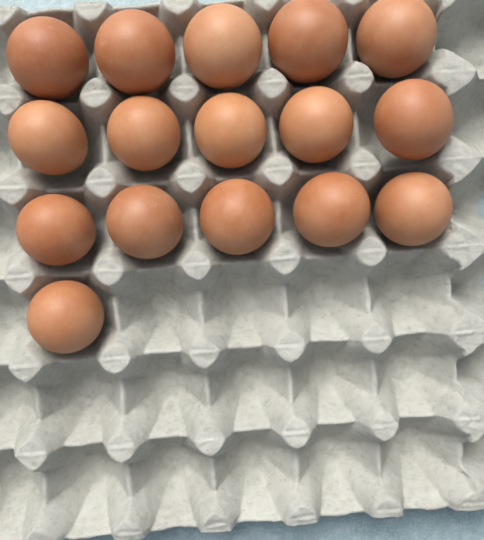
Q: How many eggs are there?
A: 16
